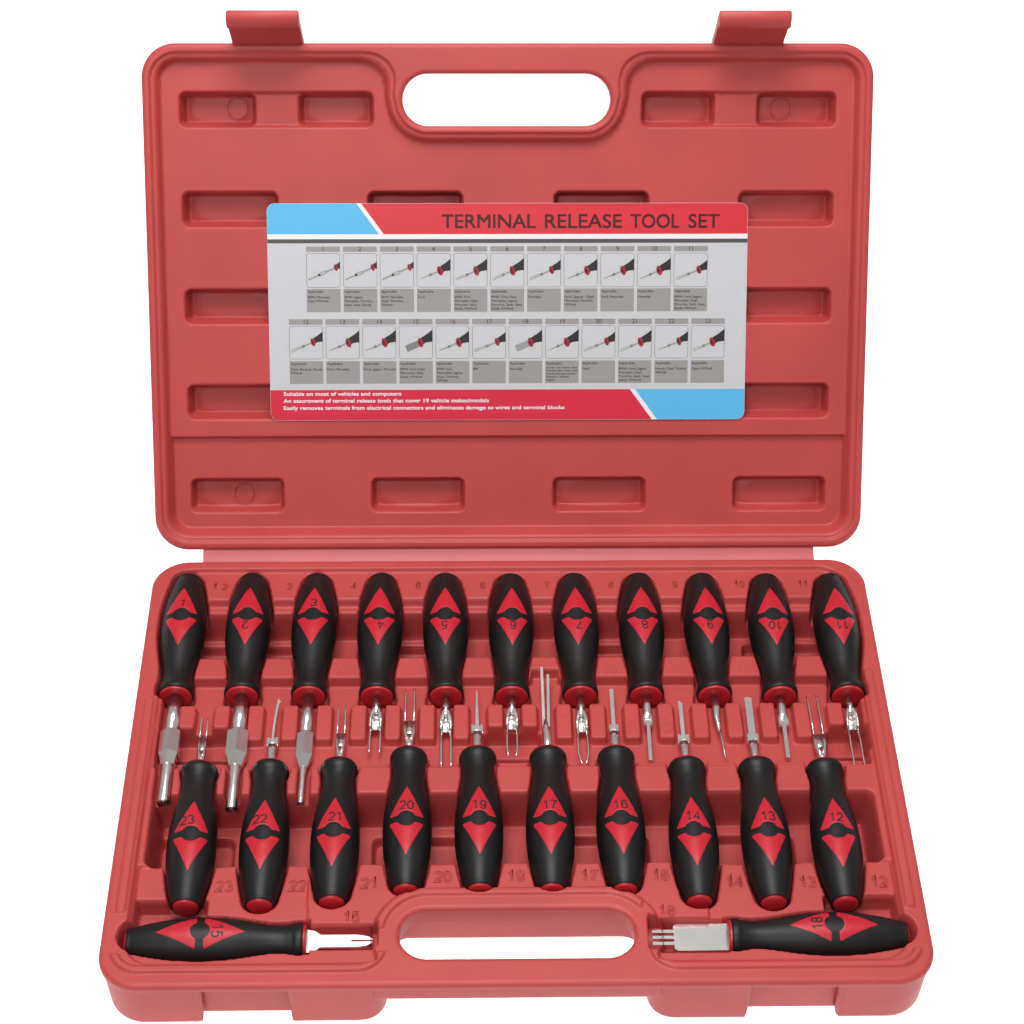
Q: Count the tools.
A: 23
